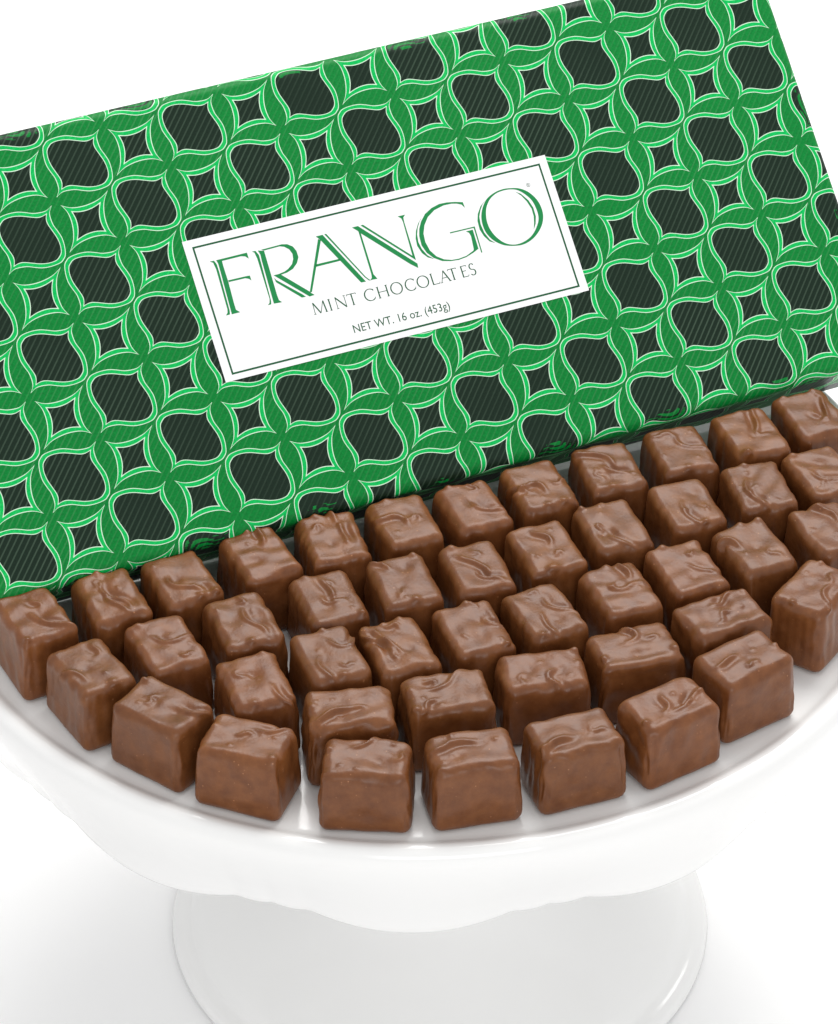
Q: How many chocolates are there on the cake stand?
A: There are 45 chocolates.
